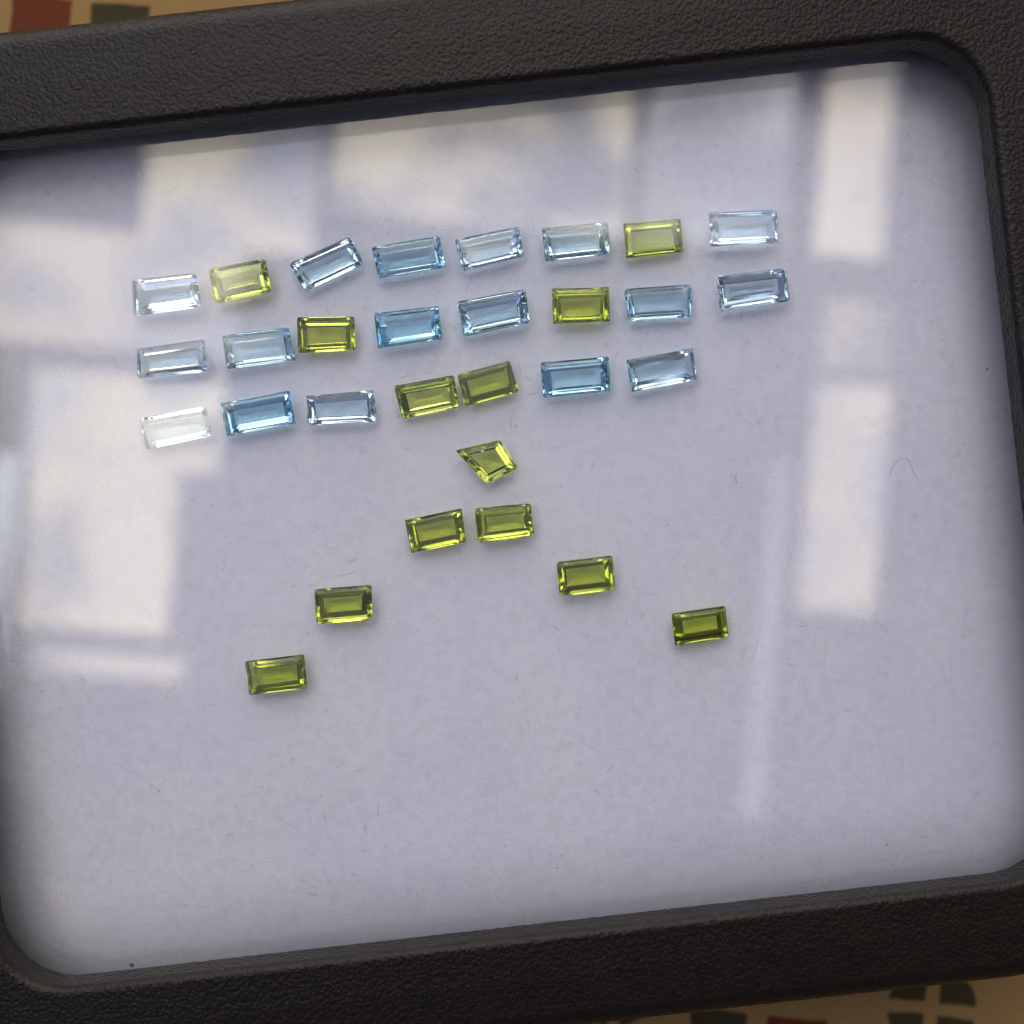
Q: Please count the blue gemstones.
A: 17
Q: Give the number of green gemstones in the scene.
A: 13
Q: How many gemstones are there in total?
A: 30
